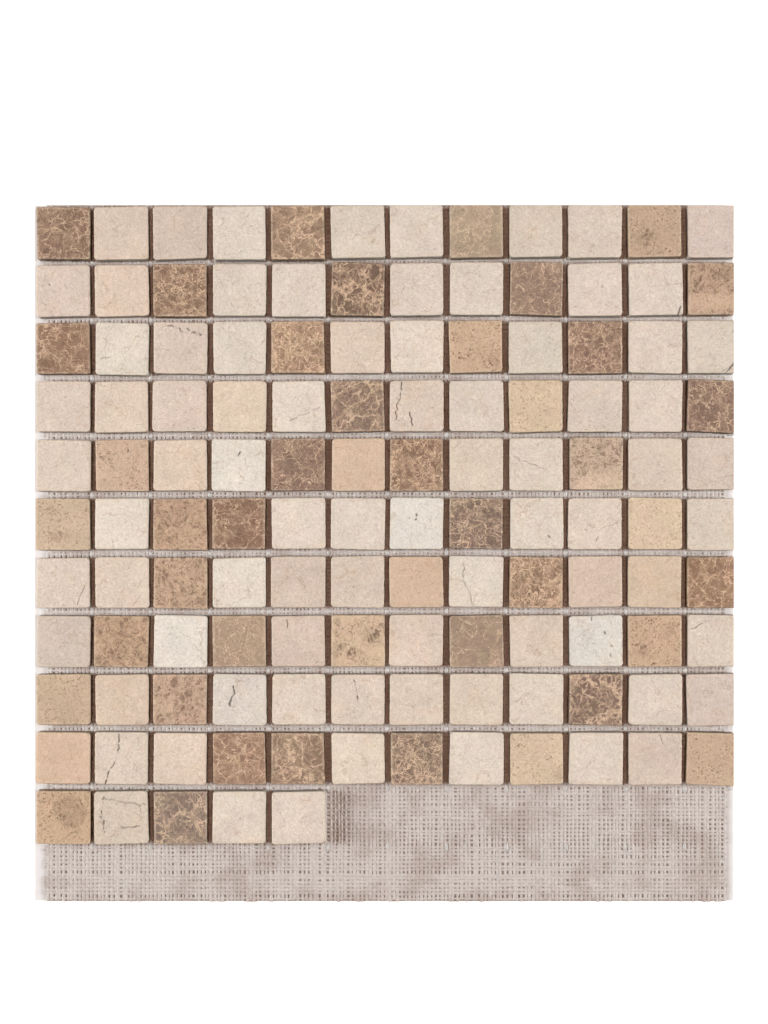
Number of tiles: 125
